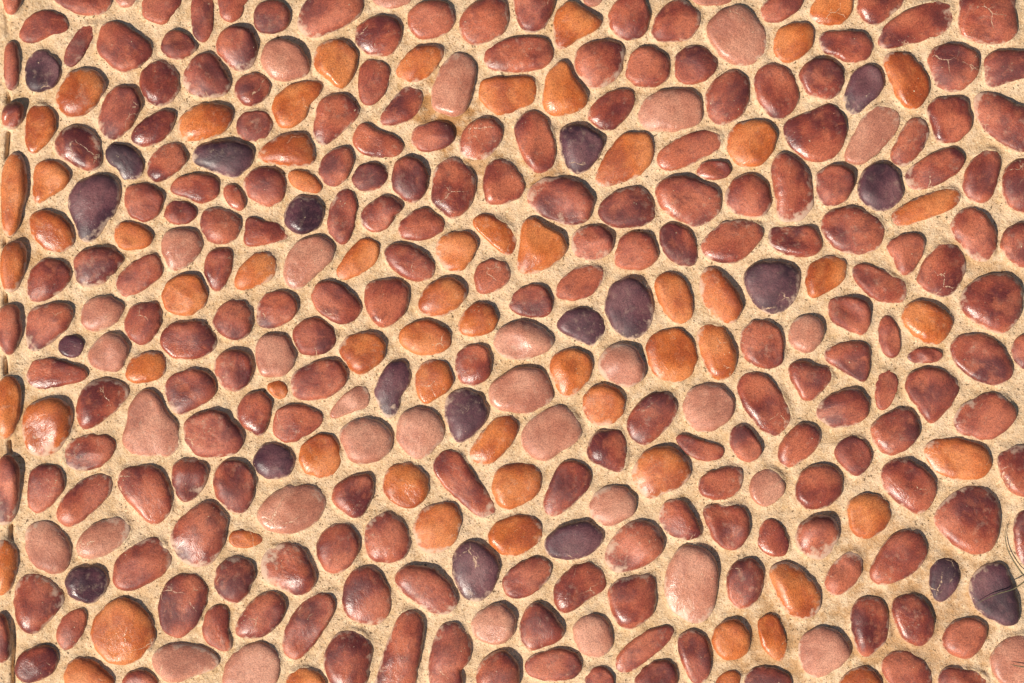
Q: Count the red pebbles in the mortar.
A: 198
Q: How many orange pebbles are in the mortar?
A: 64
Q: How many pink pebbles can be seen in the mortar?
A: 36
